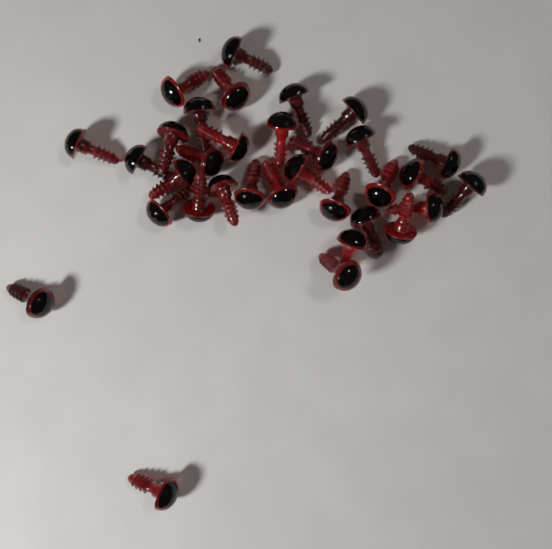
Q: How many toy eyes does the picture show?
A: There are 33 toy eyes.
